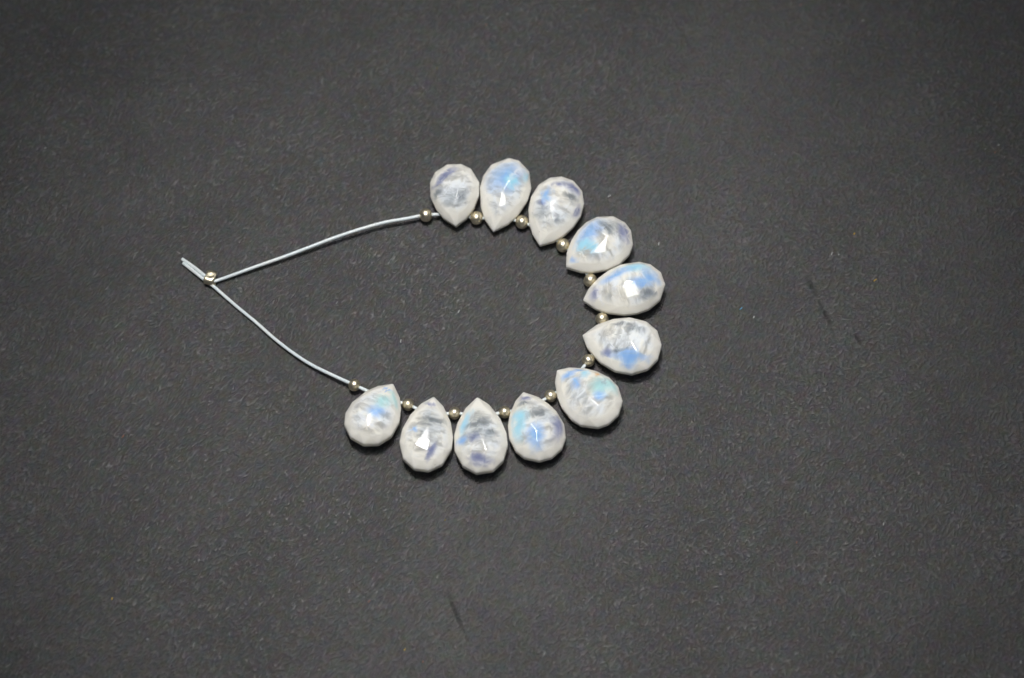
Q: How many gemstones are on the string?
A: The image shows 11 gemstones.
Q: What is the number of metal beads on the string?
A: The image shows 12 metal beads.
